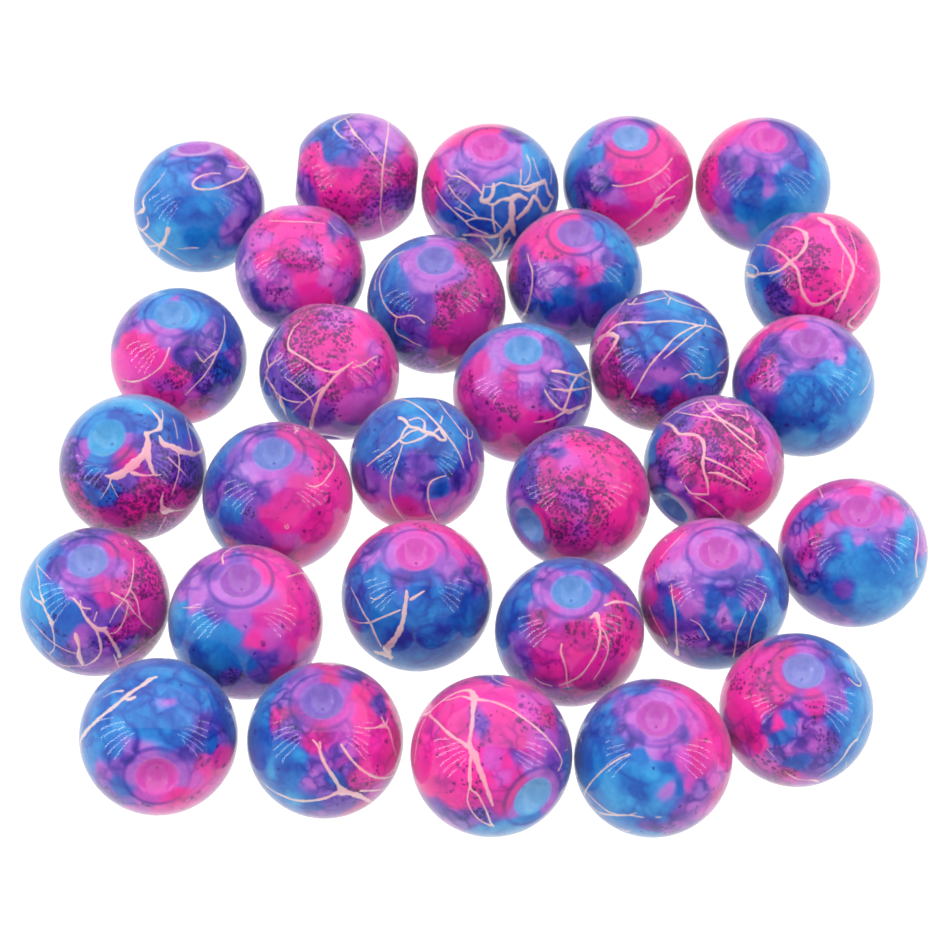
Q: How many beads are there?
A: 30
